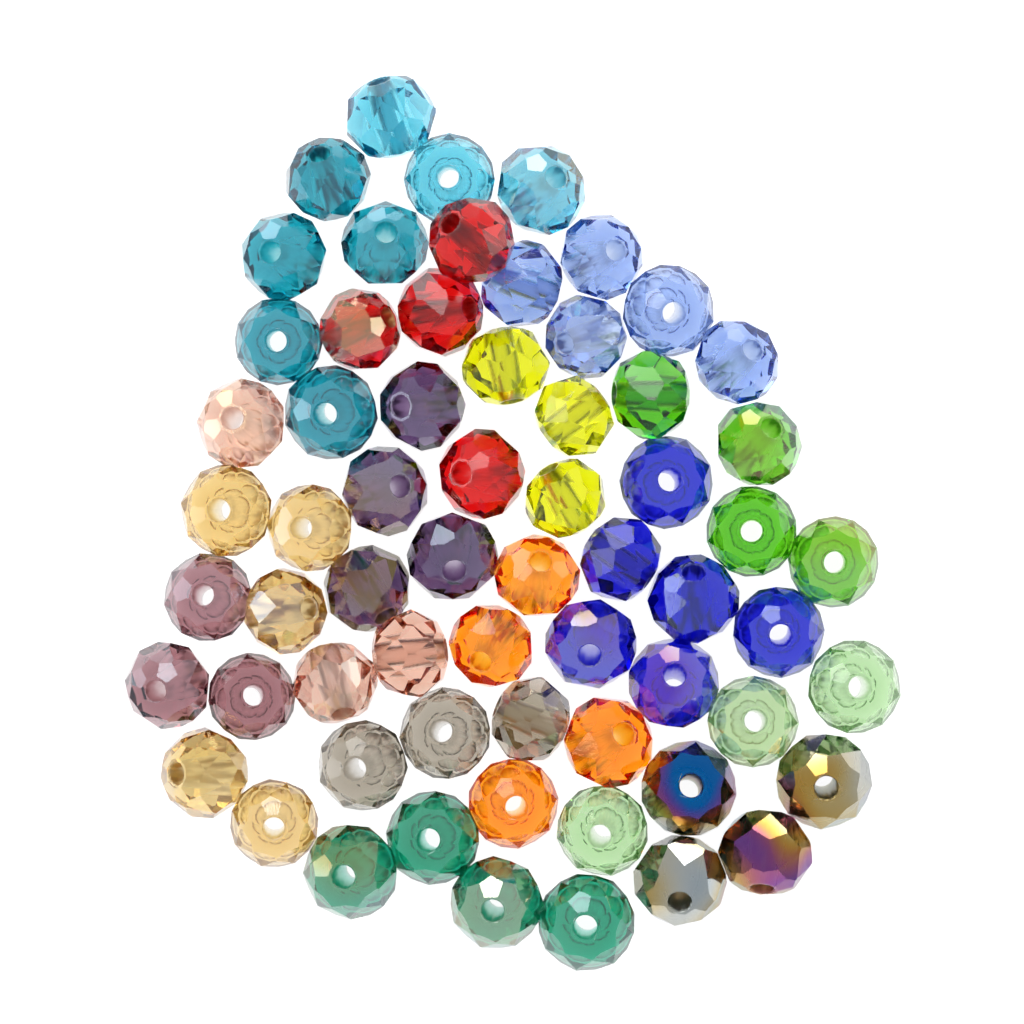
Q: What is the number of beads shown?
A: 63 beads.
